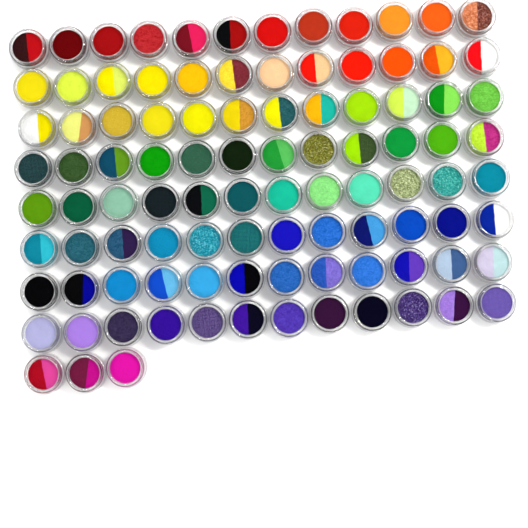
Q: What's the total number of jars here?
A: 99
